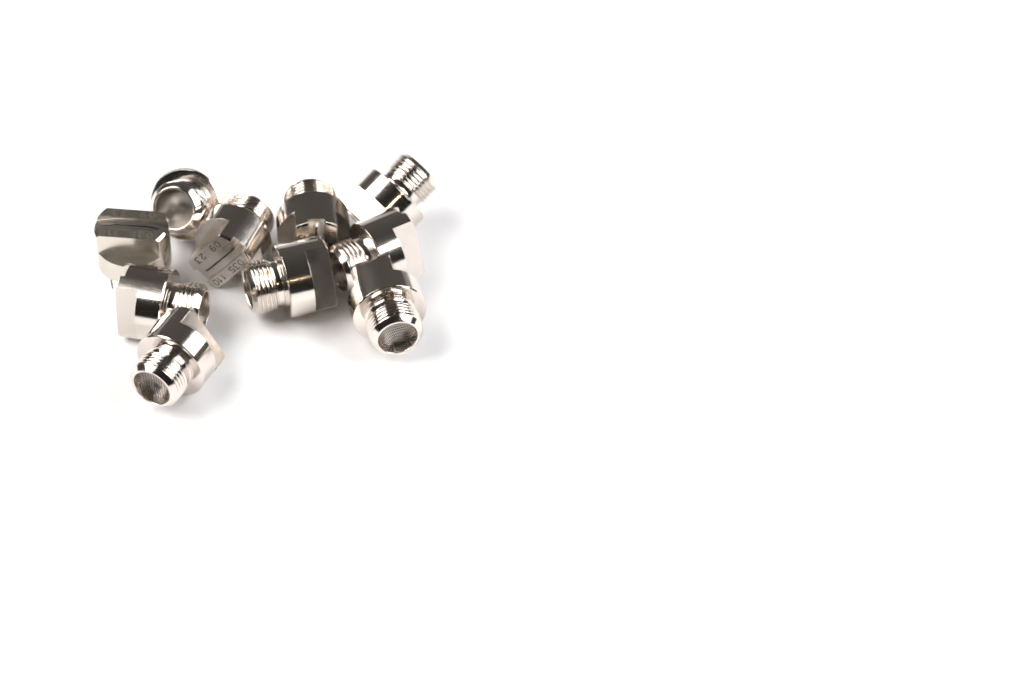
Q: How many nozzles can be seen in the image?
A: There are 10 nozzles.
